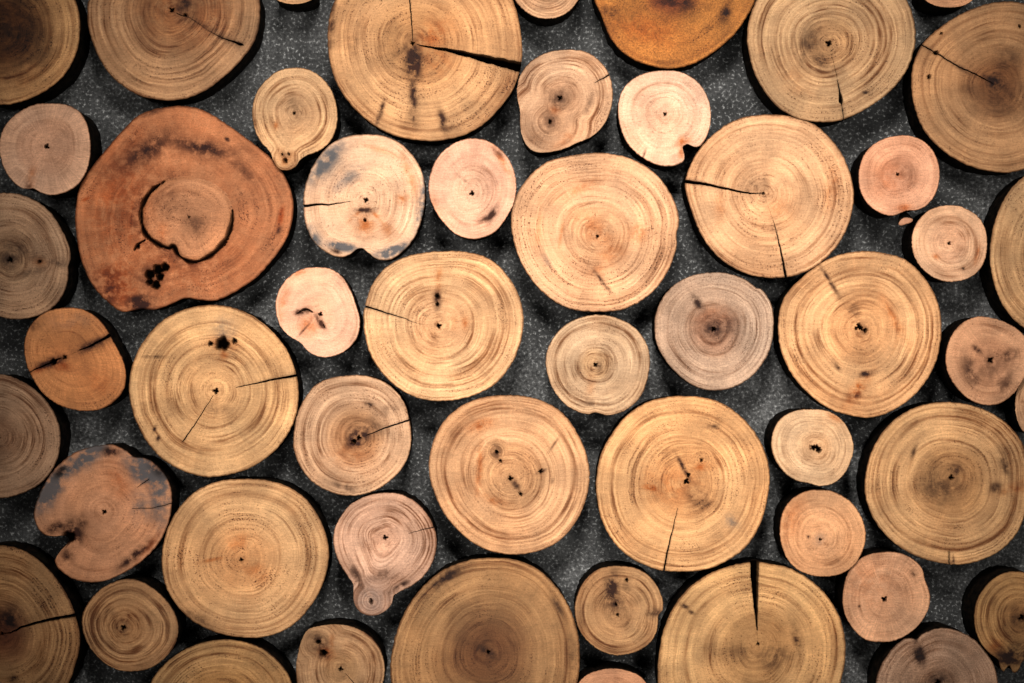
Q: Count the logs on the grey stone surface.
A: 52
